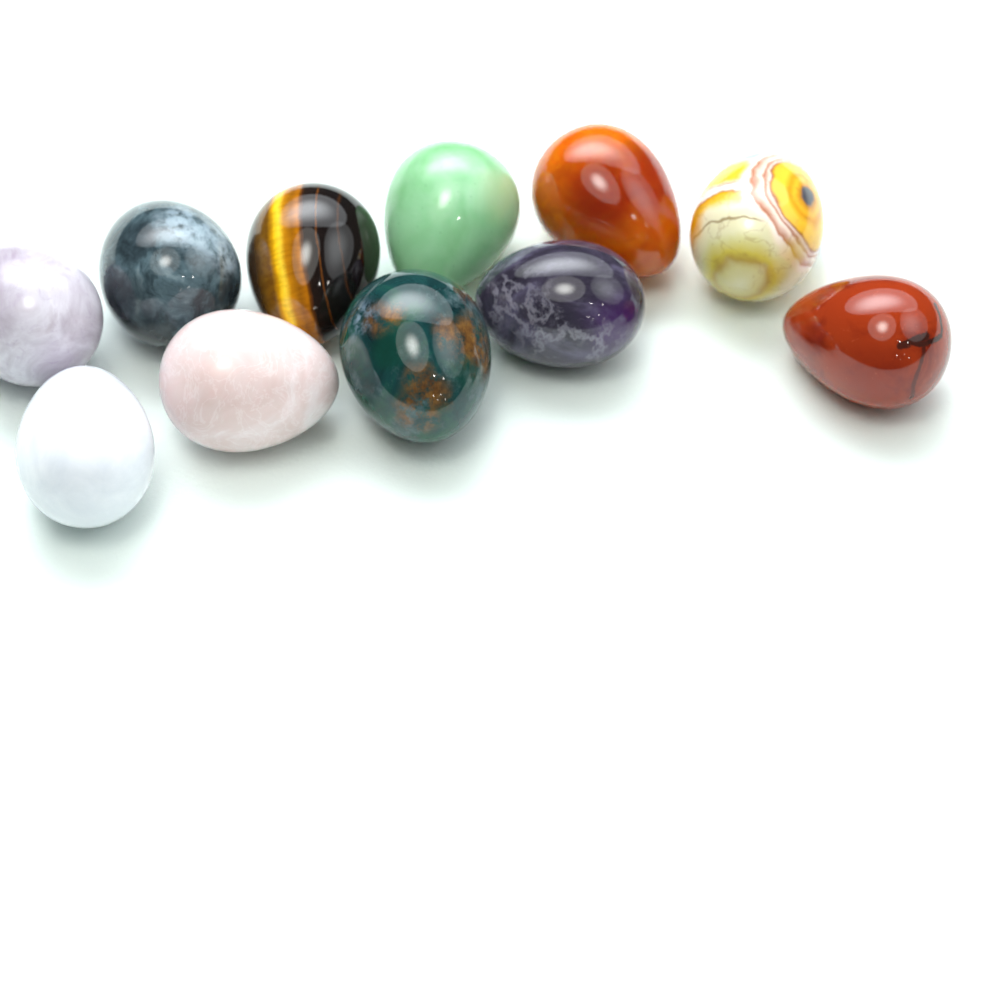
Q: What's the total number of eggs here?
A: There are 11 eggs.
